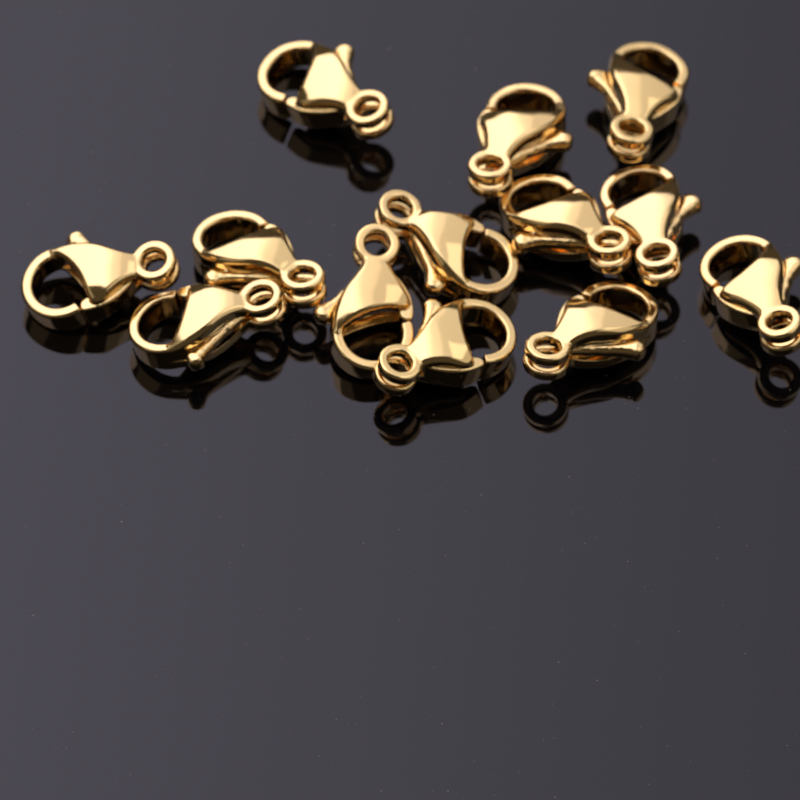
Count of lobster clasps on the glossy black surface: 13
